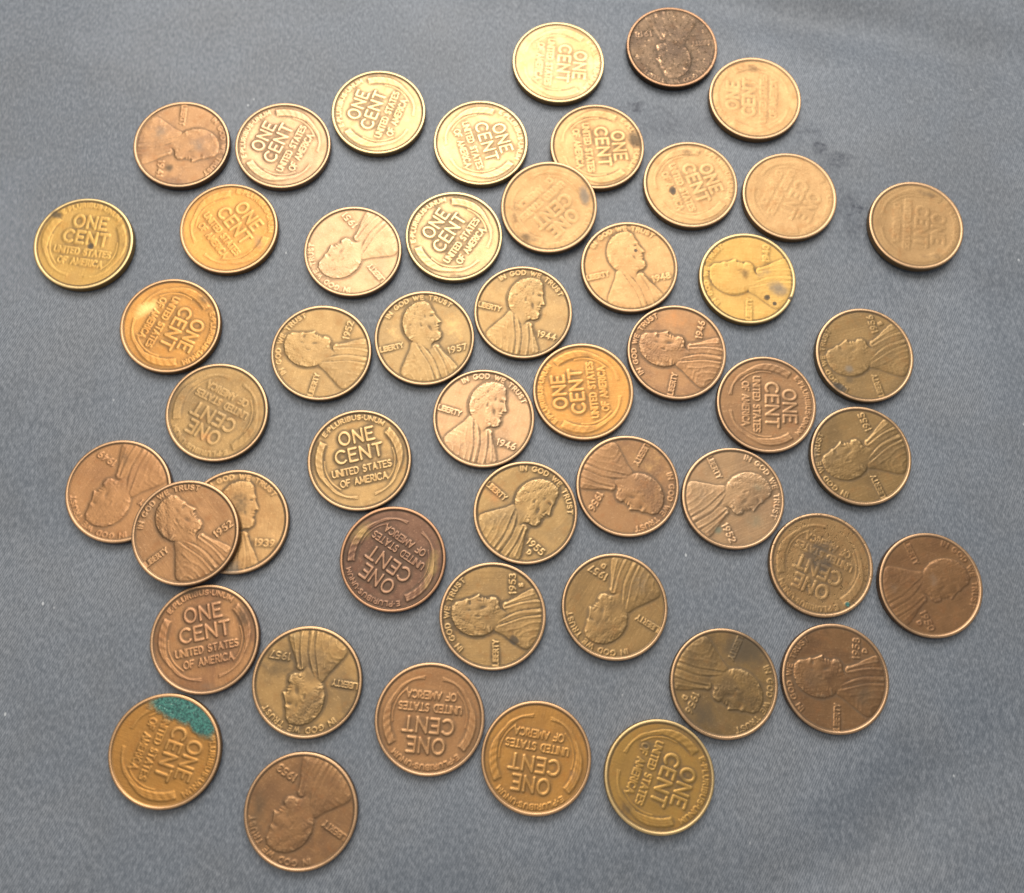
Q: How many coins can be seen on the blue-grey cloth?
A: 50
